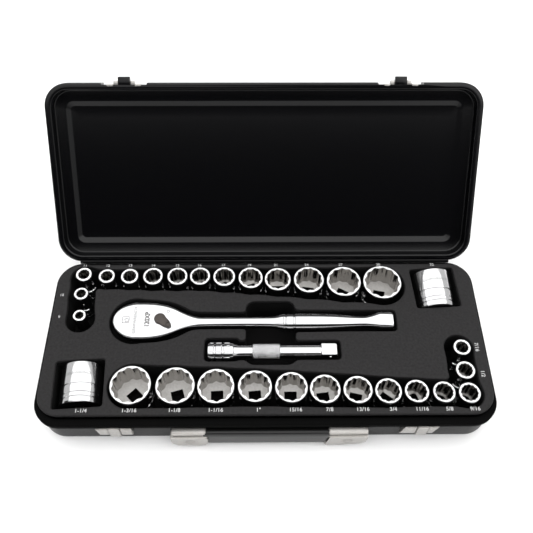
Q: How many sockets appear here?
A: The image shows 29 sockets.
